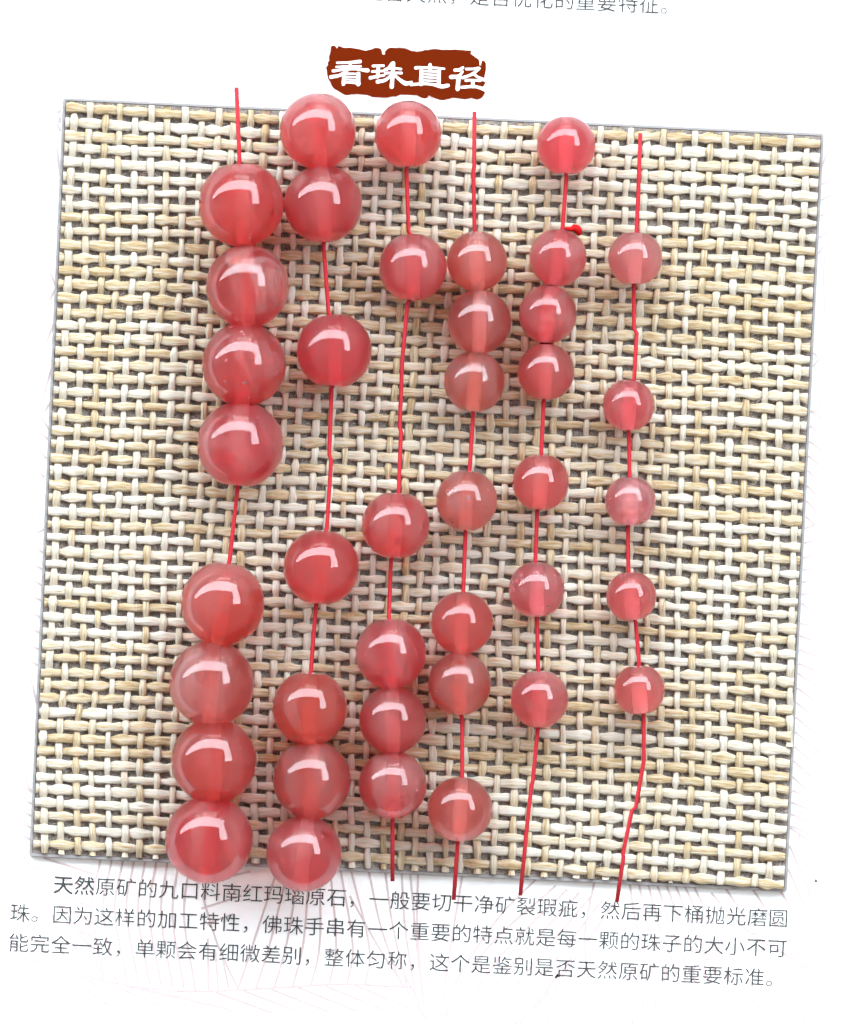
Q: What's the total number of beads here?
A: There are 40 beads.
